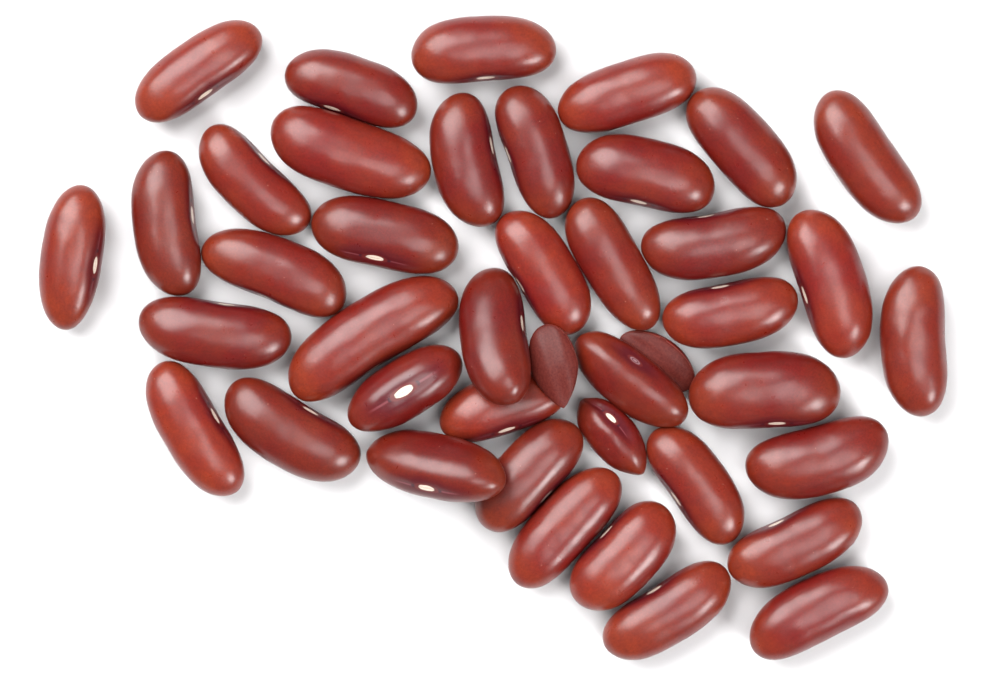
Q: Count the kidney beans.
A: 42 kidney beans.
